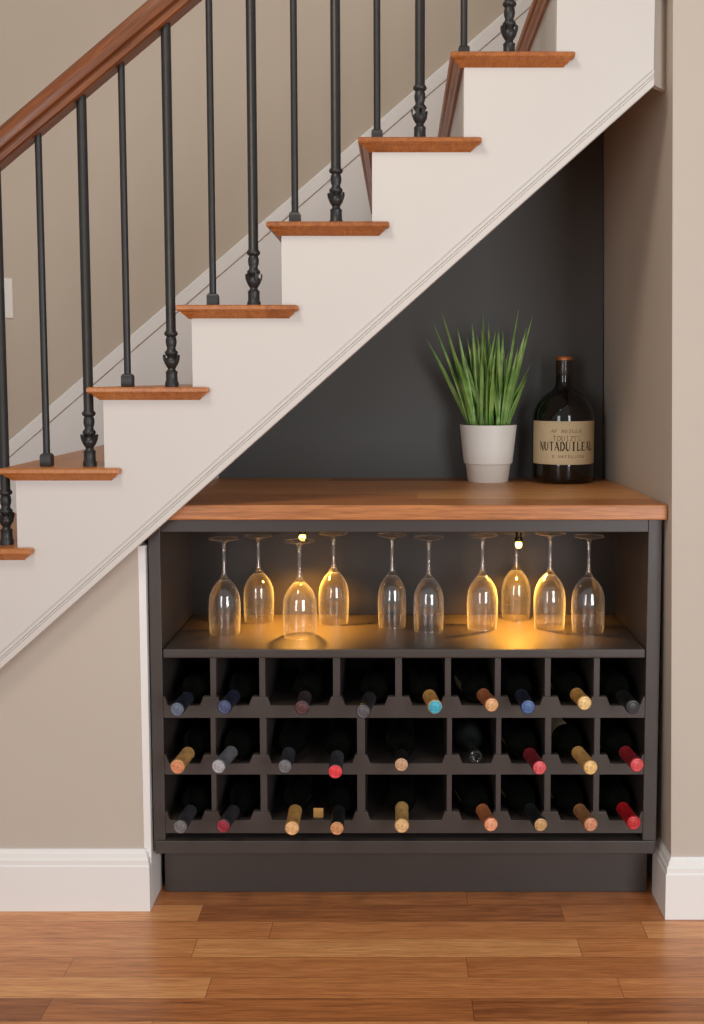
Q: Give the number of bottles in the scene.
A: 28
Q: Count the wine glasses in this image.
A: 10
